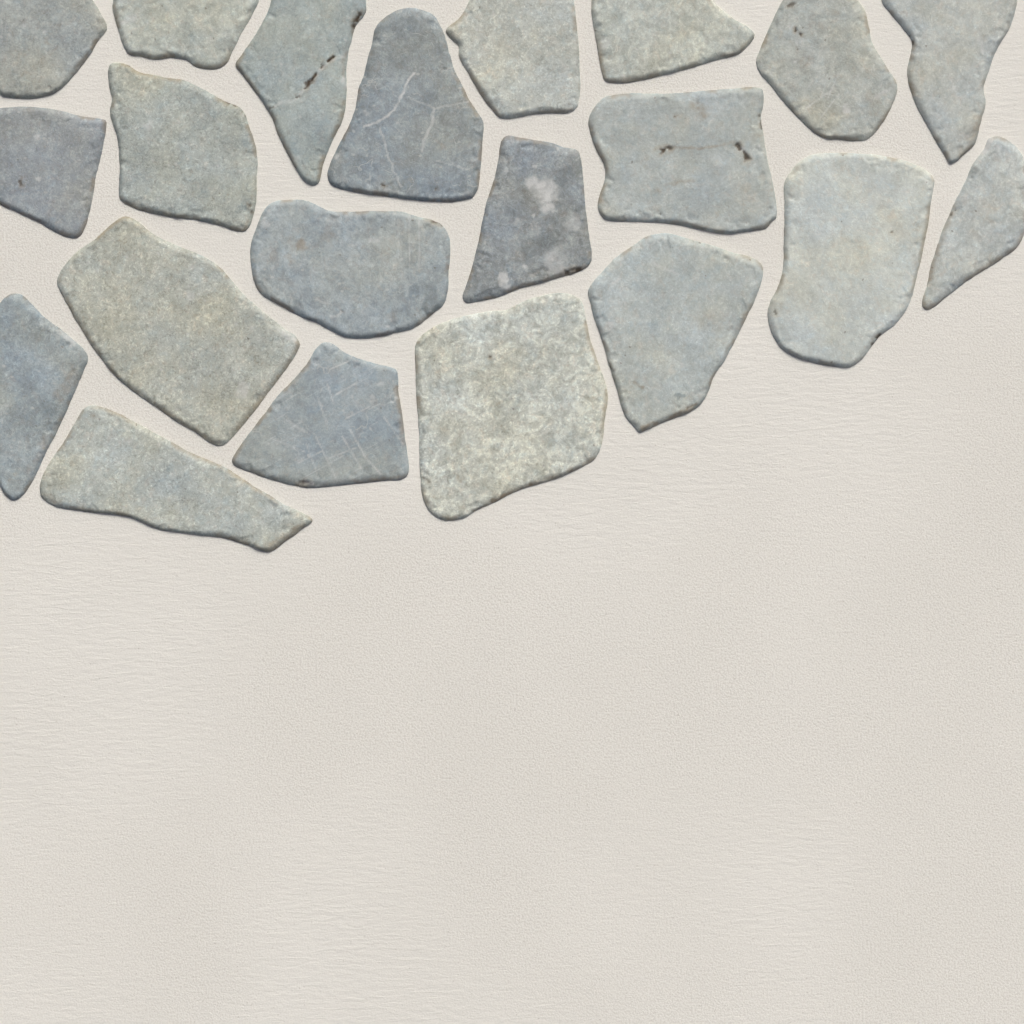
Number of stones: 21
